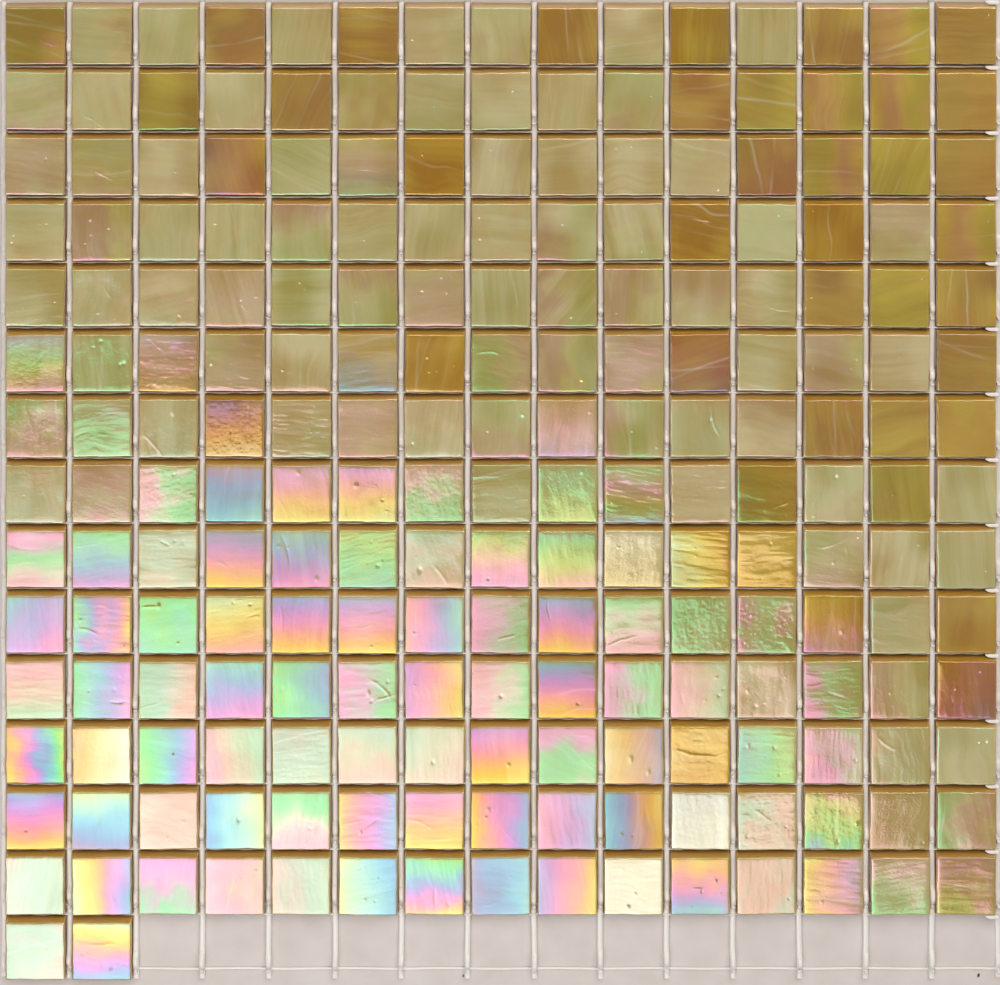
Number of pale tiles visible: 170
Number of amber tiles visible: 42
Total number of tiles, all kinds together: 212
